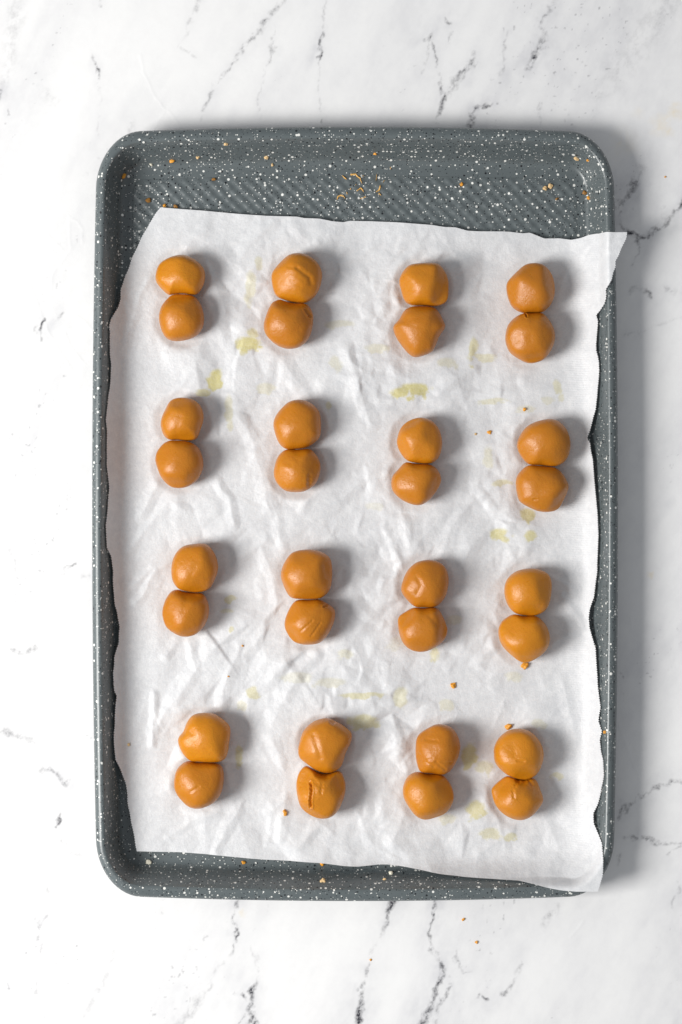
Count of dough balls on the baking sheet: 32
